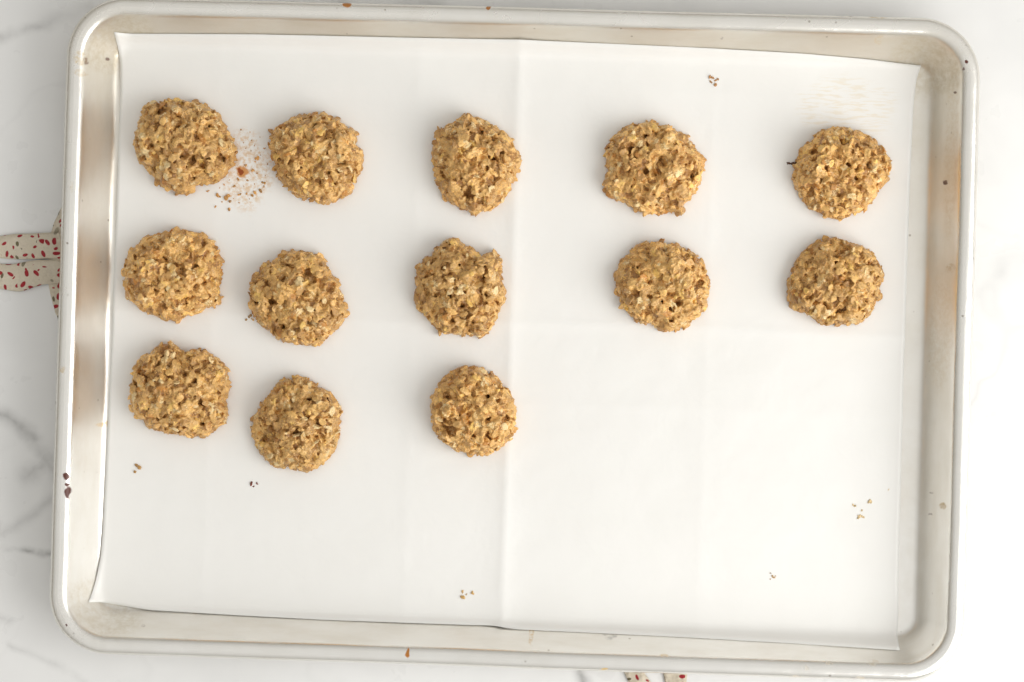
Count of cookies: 13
